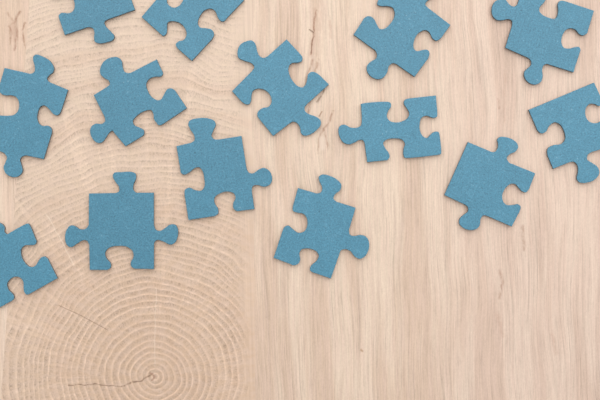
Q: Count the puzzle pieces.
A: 14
